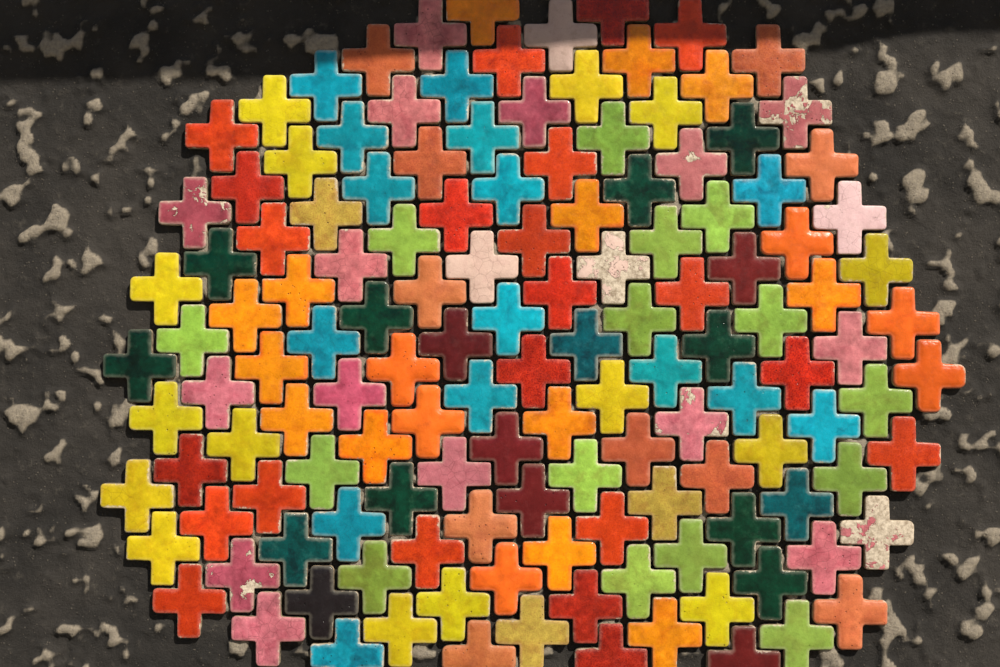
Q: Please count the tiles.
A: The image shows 137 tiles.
